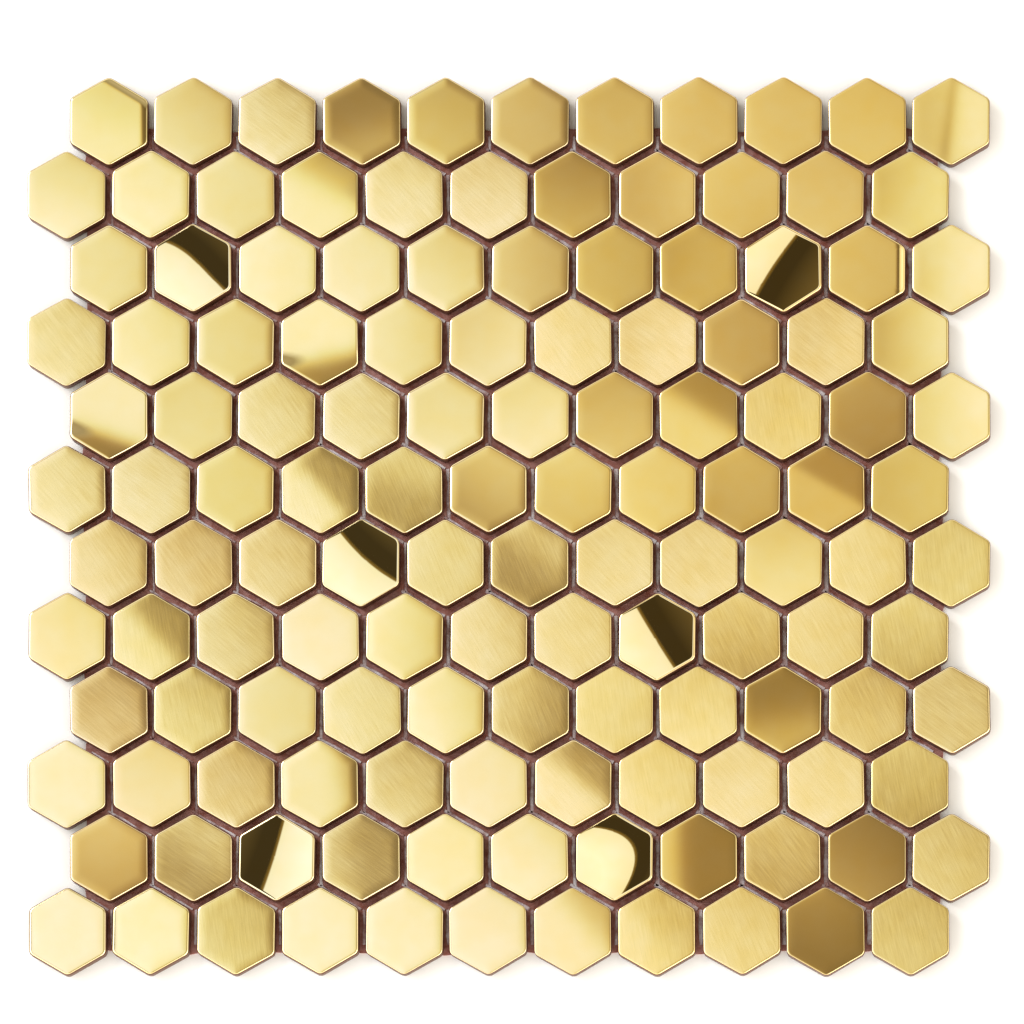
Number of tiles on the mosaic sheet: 132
